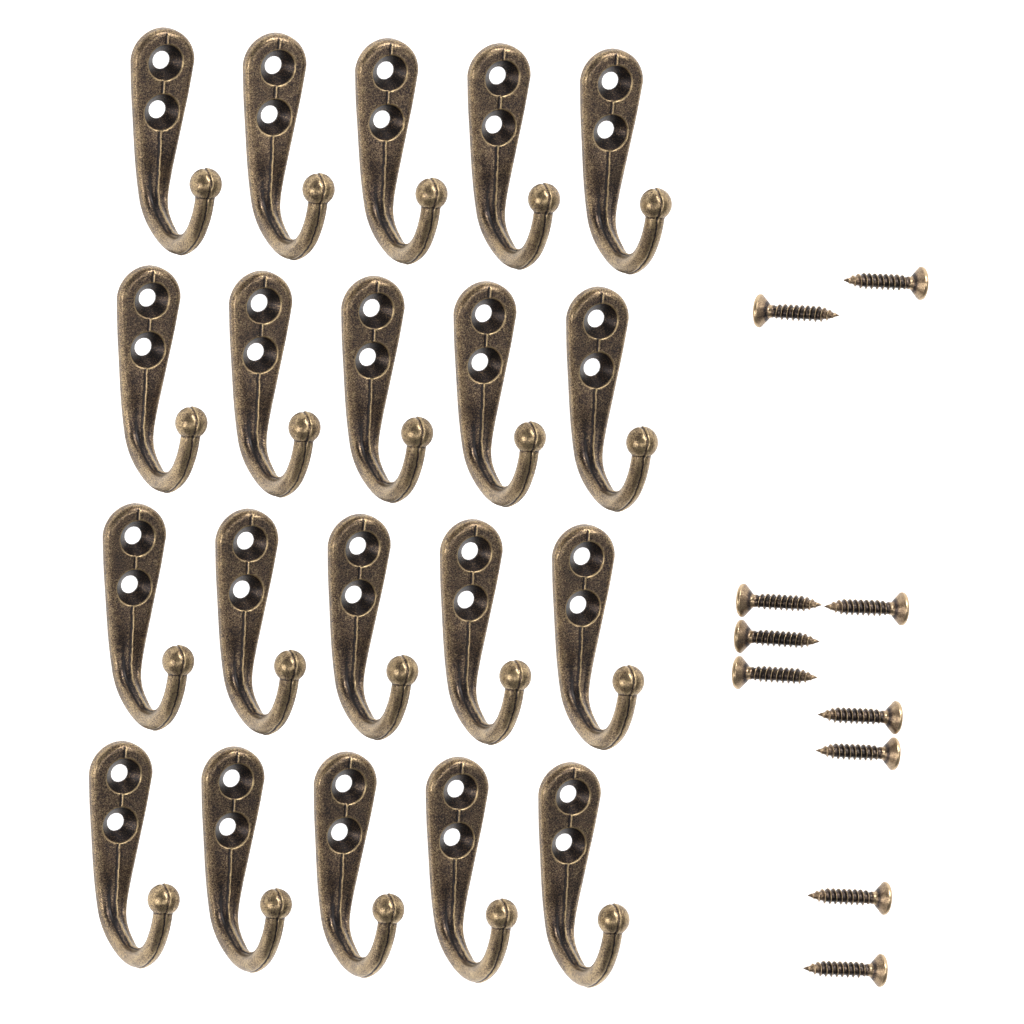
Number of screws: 10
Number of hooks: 20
